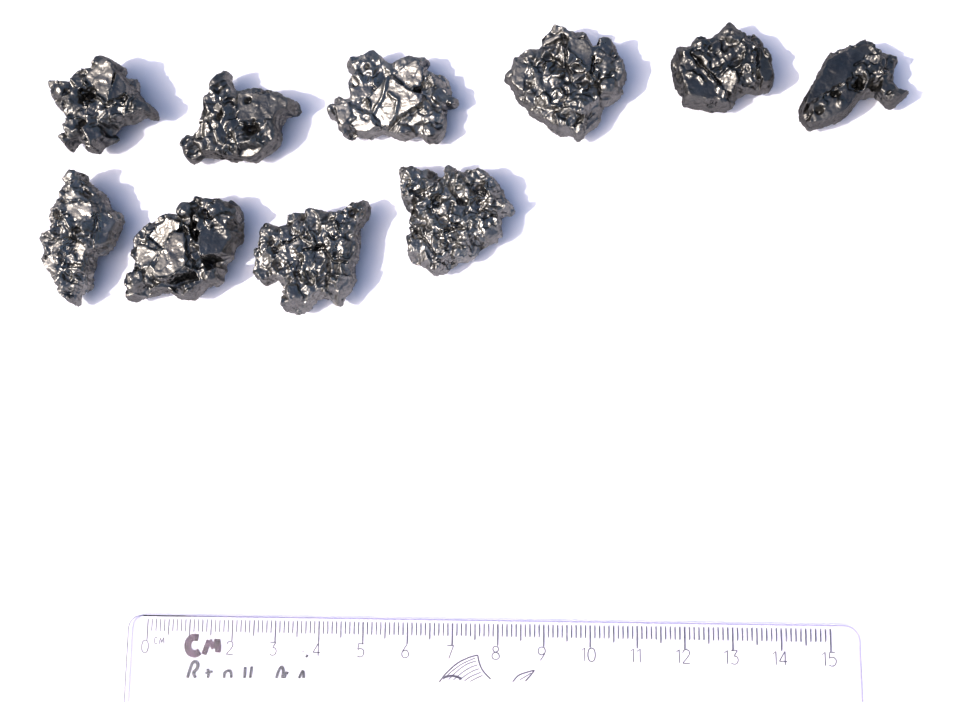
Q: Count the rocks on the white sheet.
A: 10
